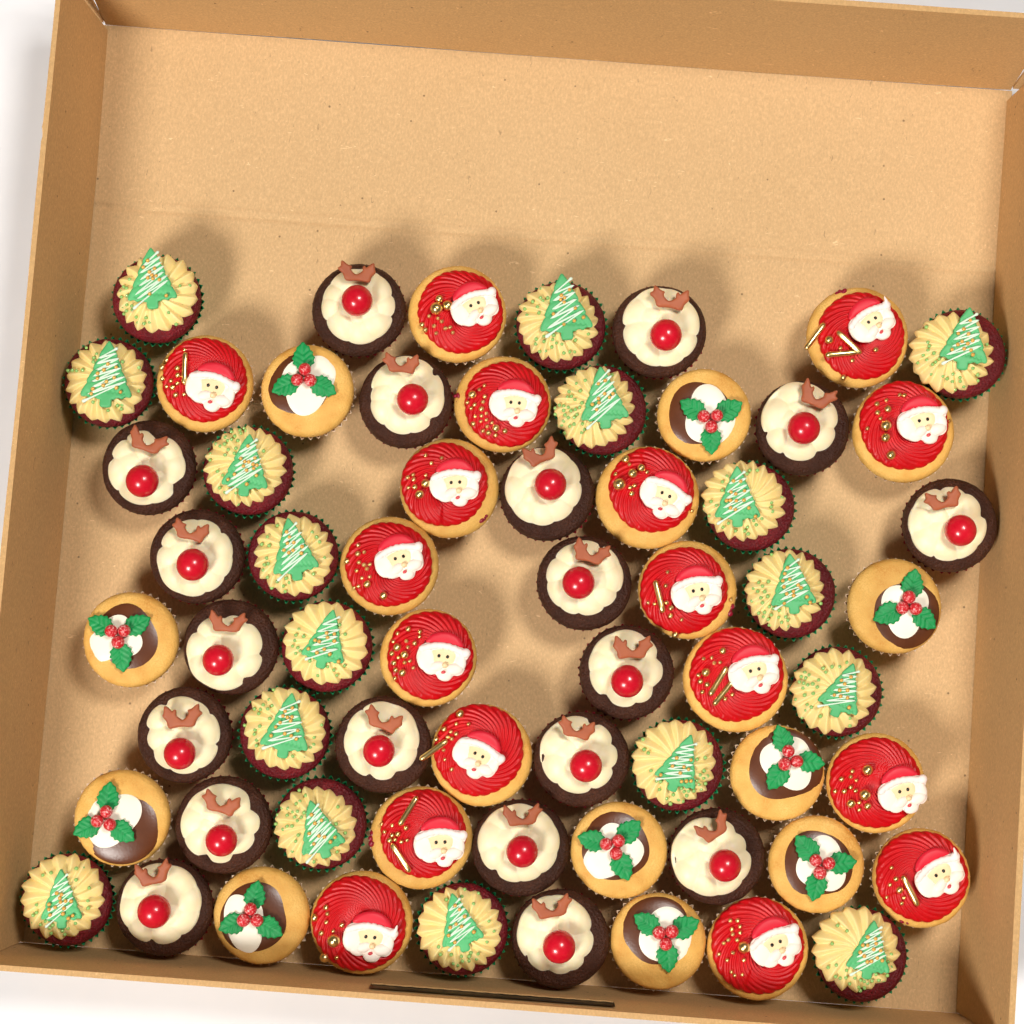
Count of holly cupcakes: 10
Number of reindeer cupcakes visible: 19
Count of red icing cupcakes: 17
